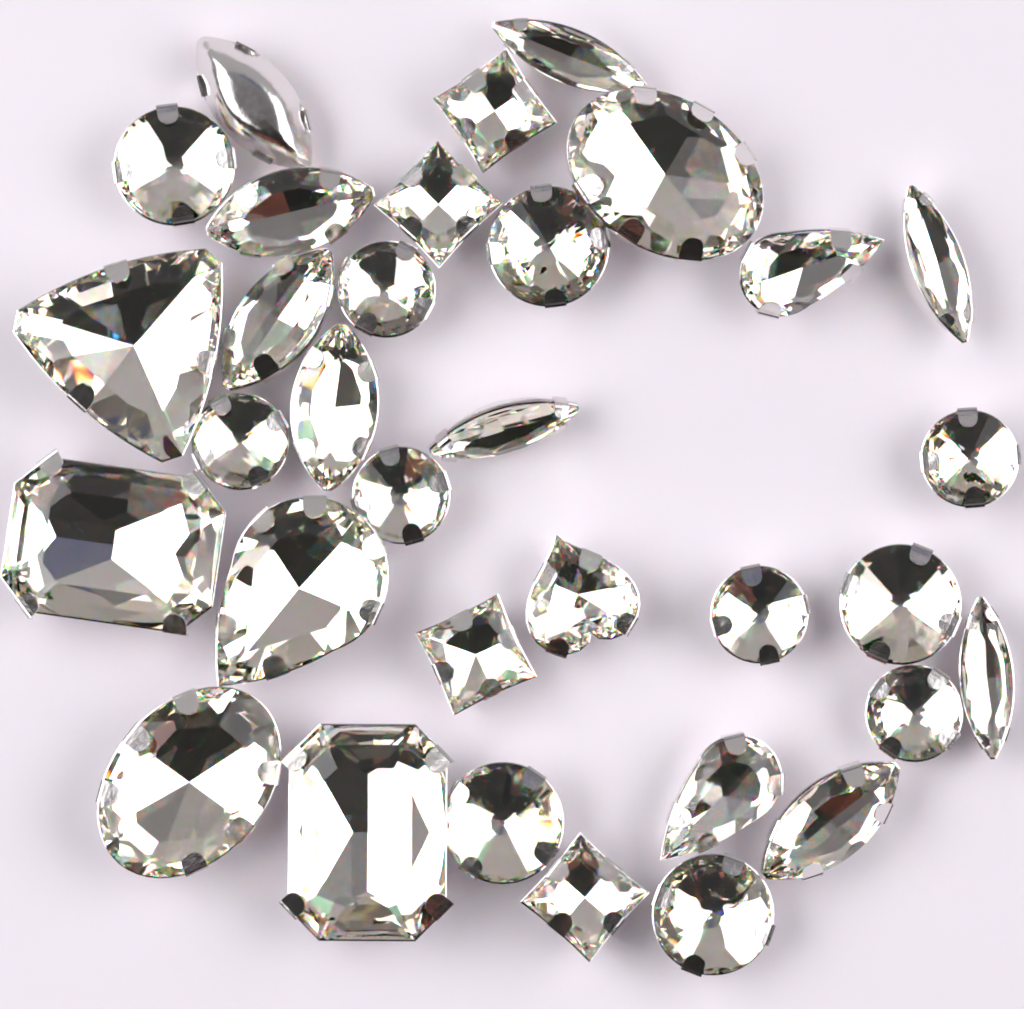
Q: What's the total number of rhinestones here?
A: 33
